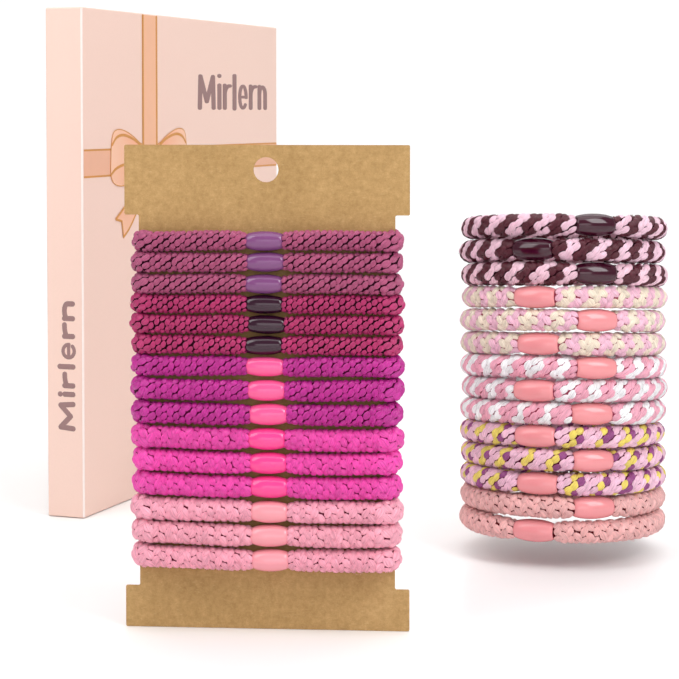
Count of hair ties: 29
